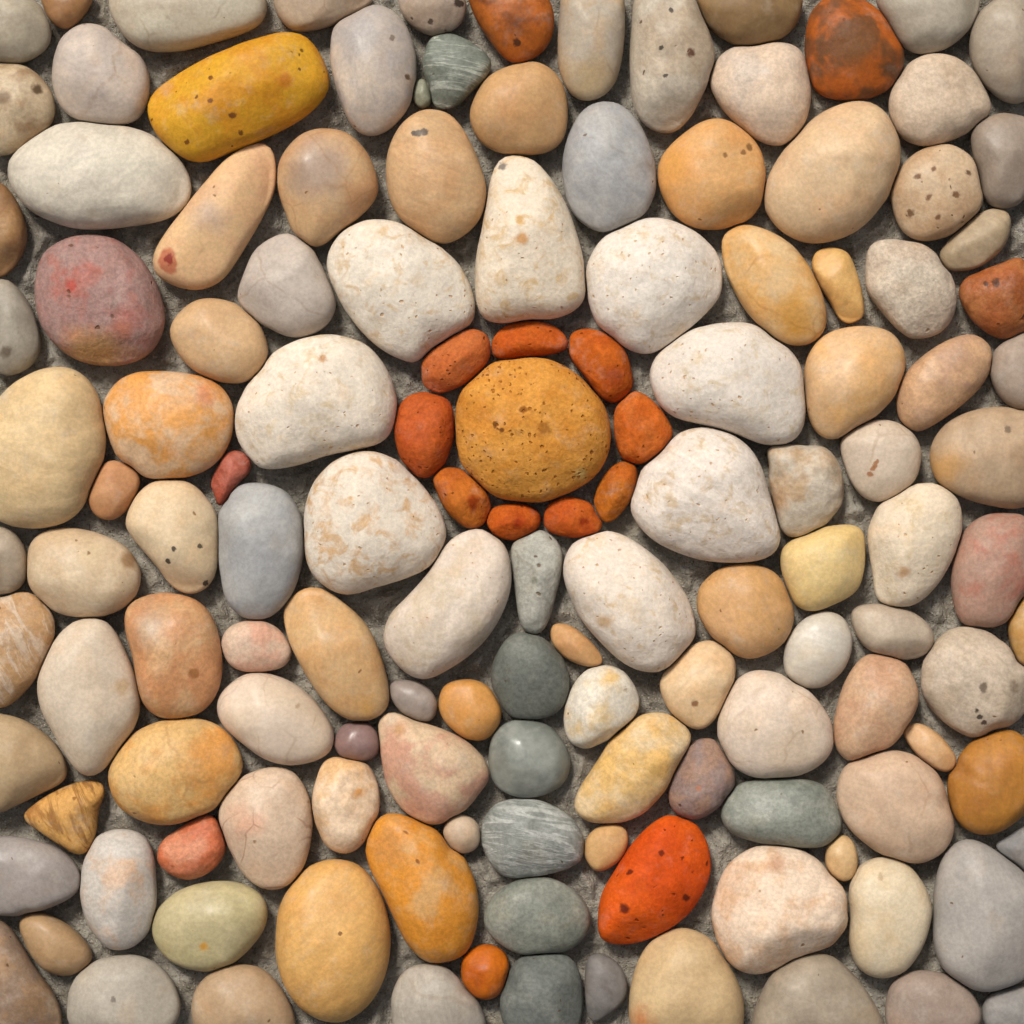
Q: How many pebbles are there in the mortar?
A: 138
